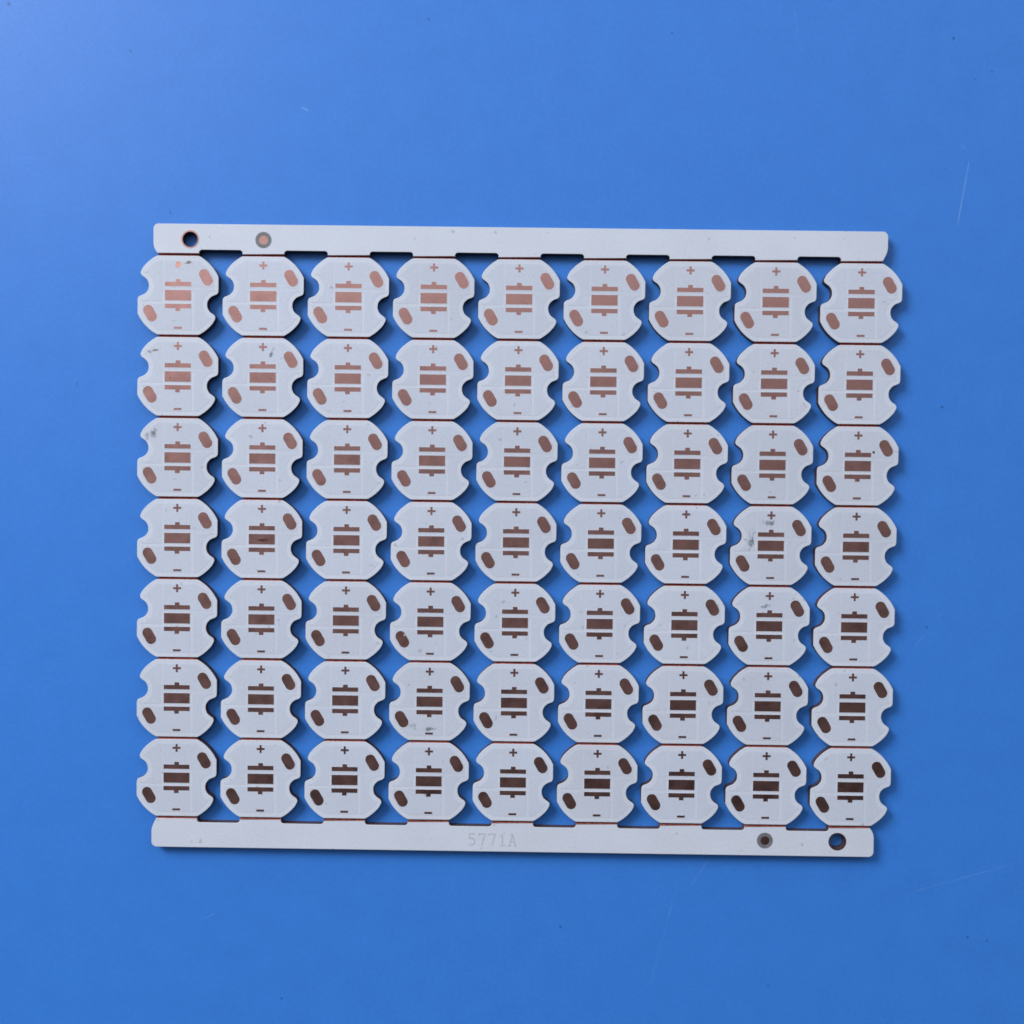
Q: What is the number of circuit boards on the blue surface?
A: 63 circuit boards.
